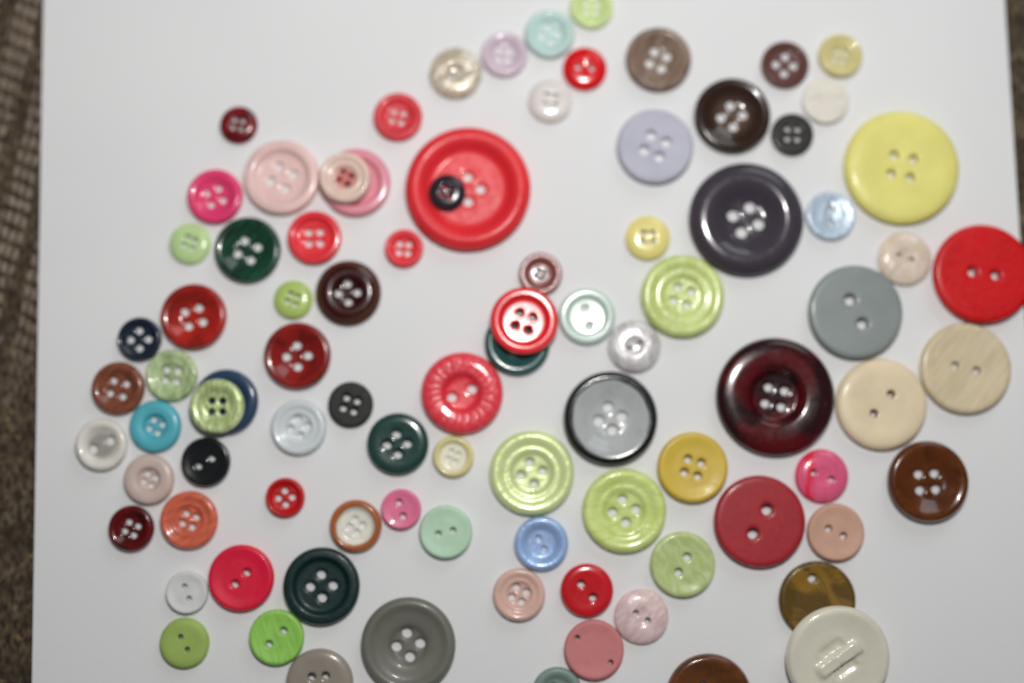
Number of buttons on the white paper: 90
